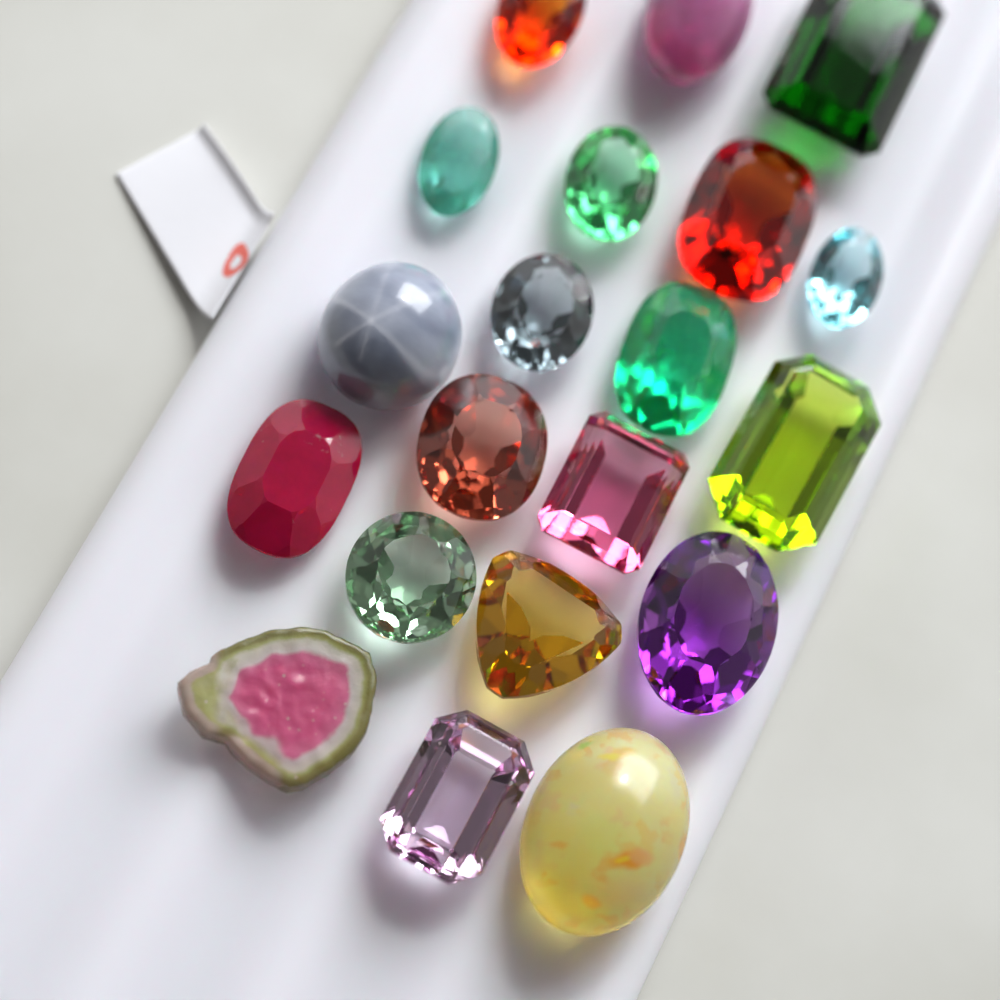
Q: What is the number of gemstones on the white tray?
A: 20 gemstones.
